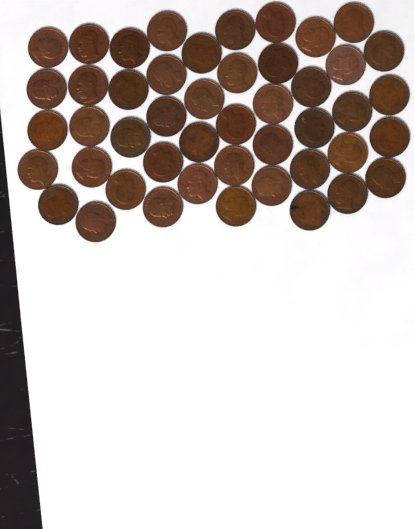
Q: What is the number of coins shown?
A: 47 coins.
